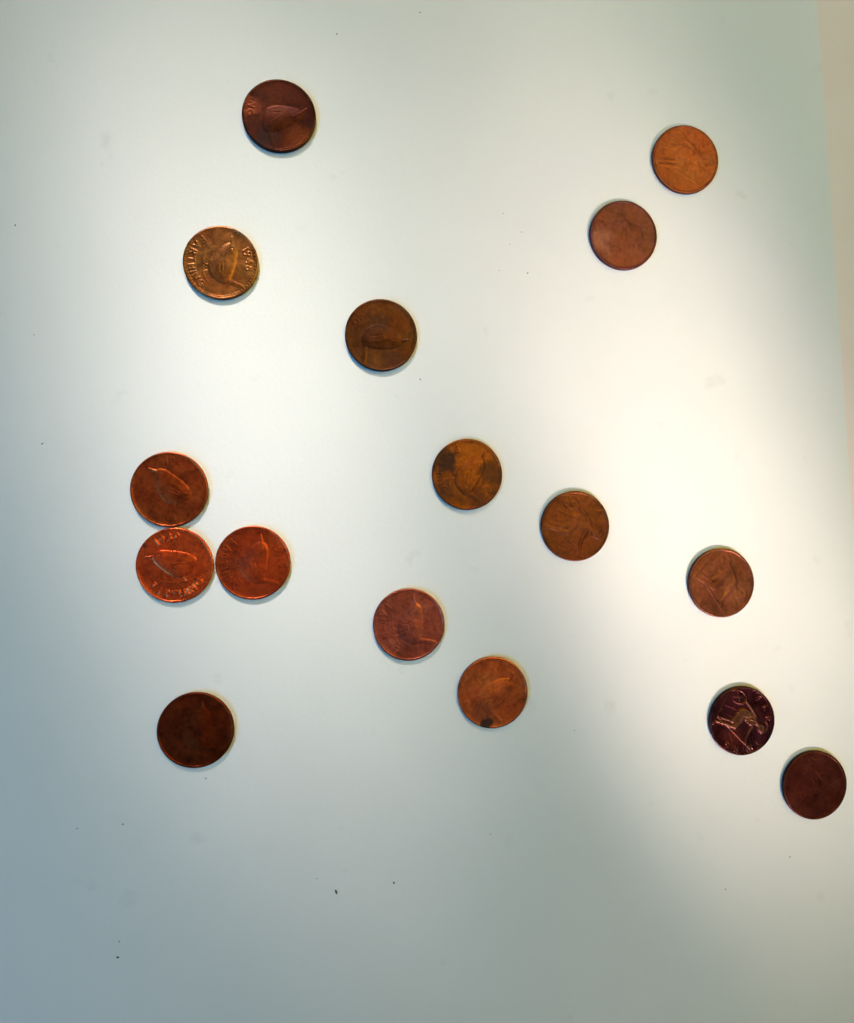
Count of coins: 16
